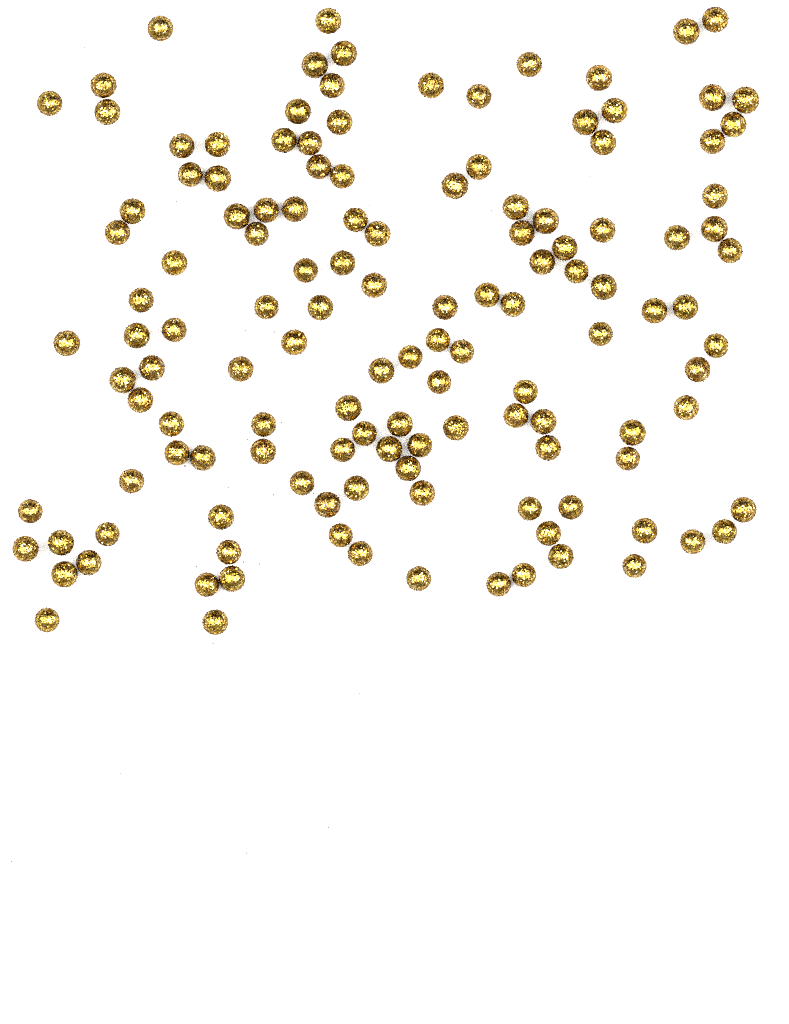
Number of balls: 132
